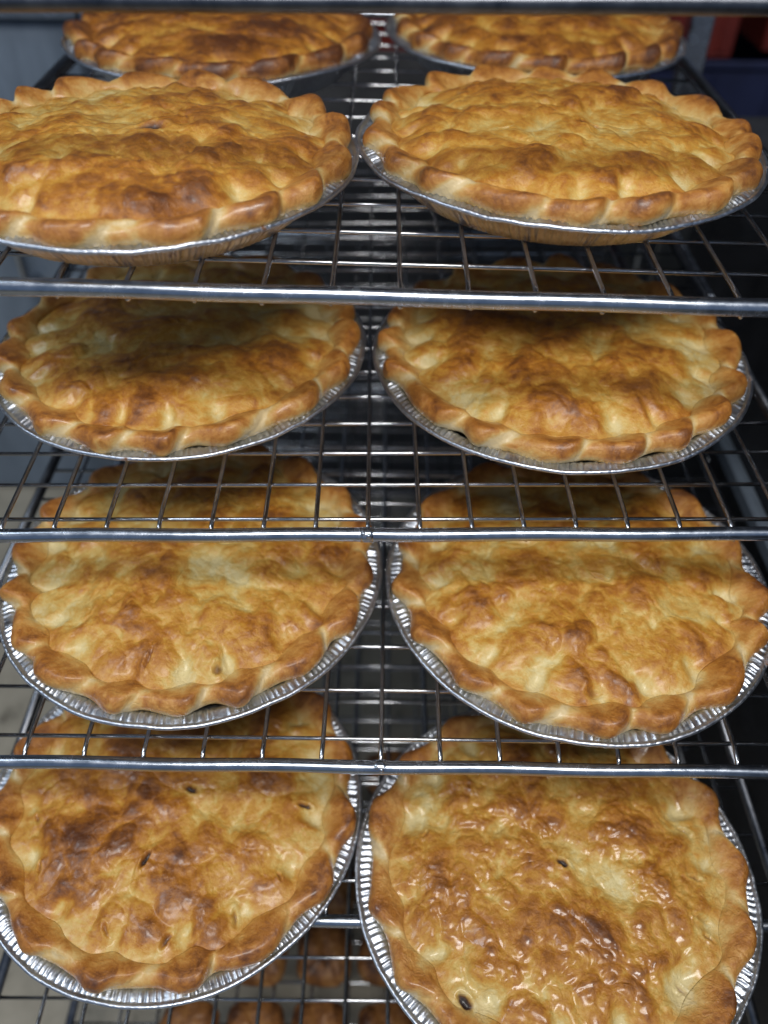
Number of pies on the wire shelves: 10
